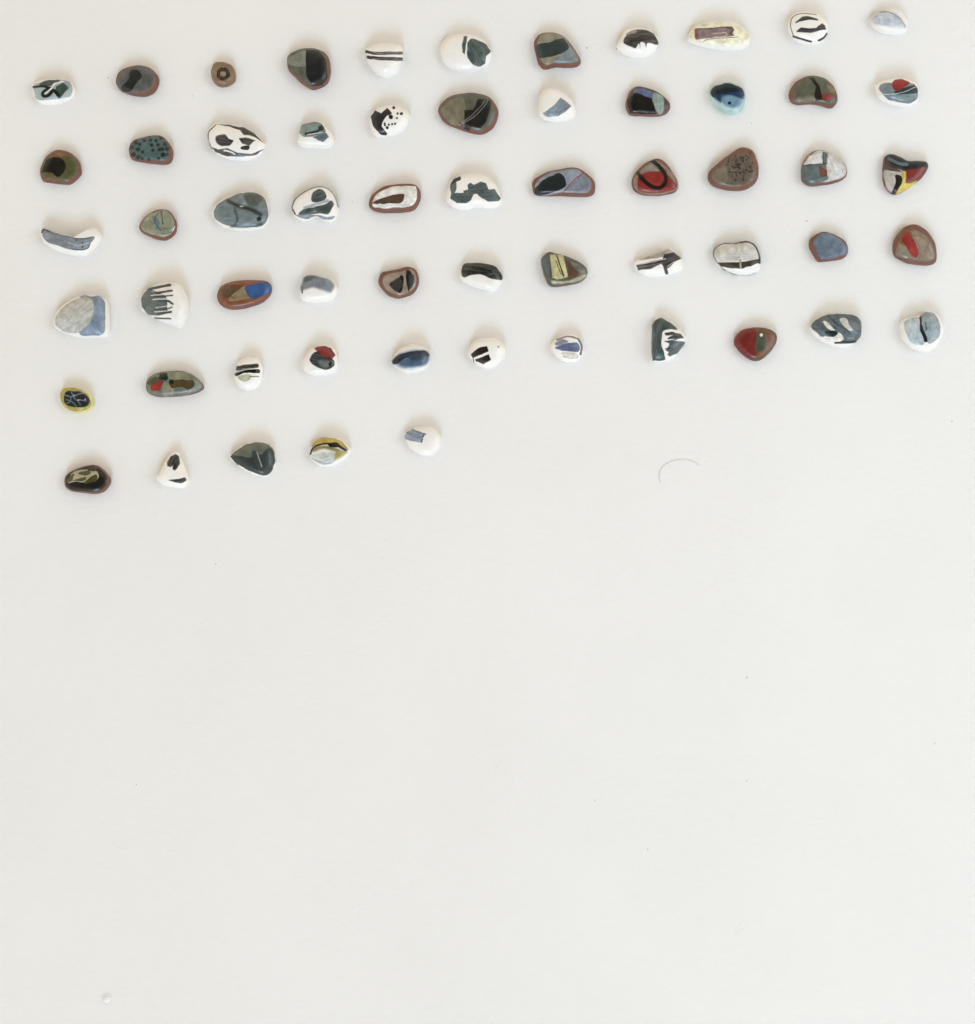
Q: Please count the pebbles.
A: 60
